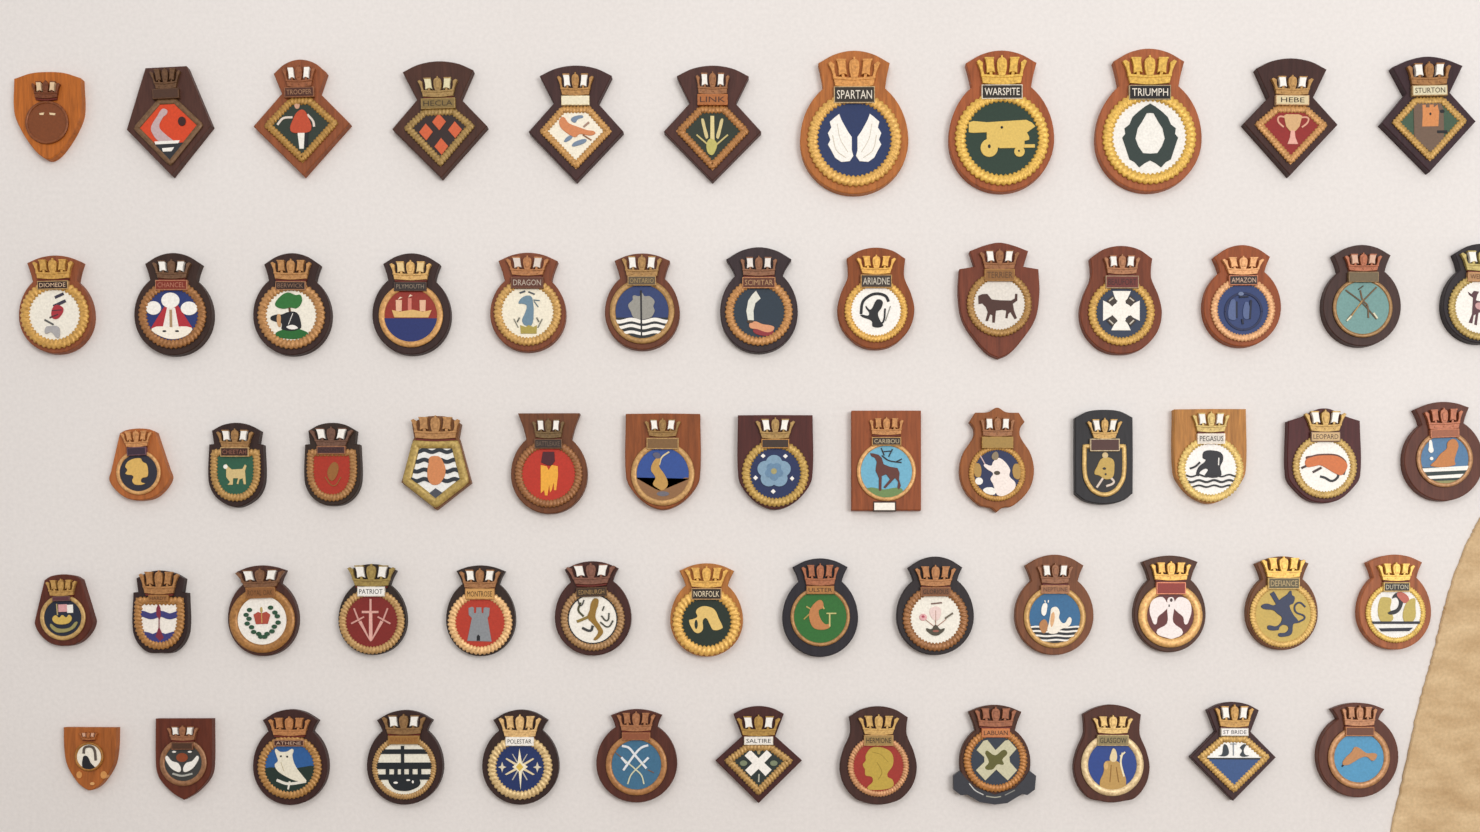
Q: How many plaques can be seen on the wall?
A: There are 62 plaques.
